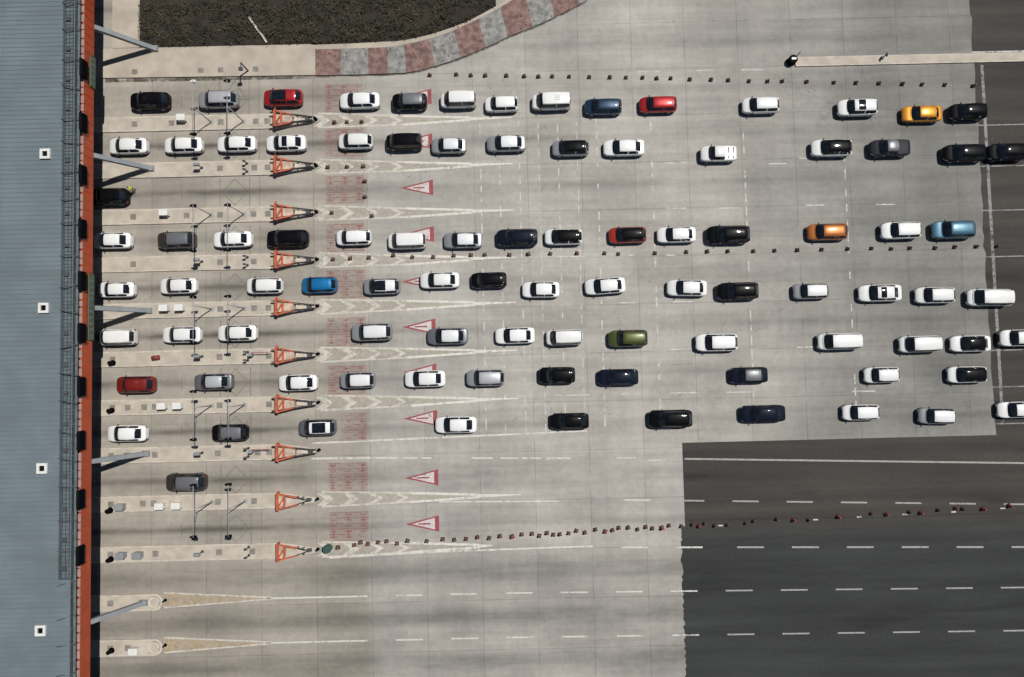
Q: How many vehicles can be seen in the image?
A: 95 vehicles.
